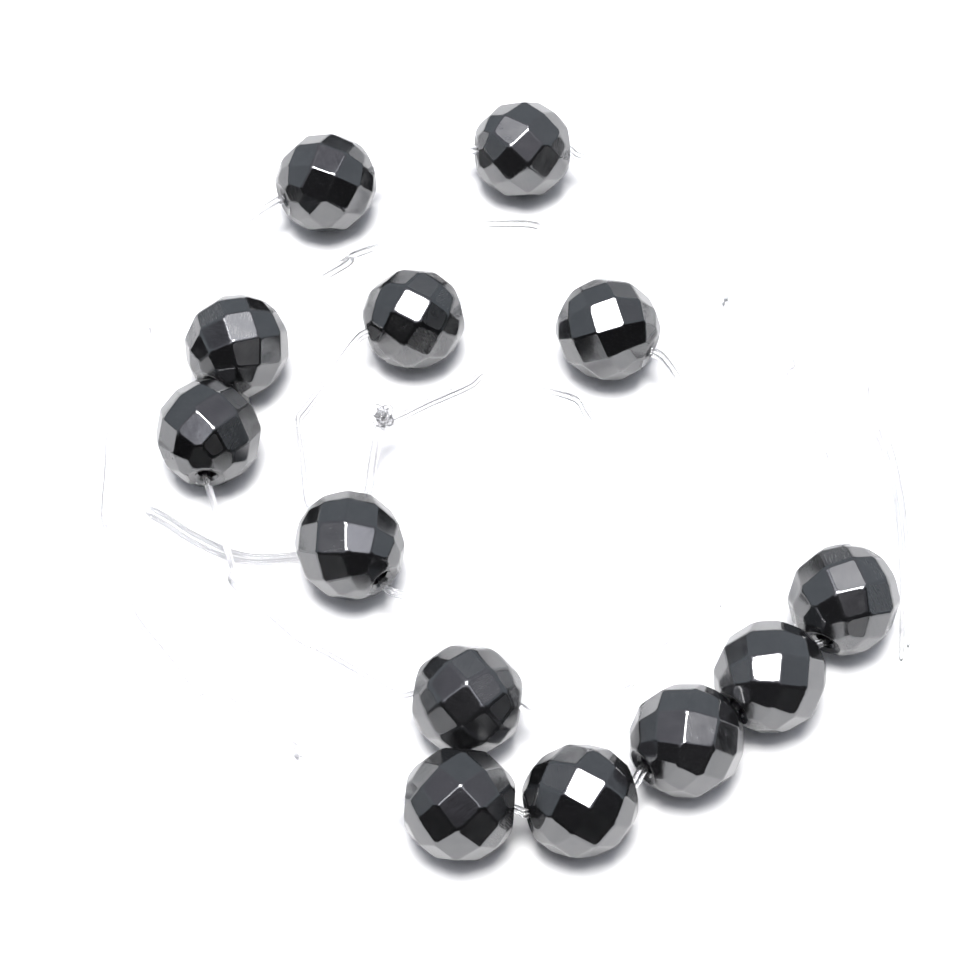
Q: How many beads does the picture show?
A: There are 13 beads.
